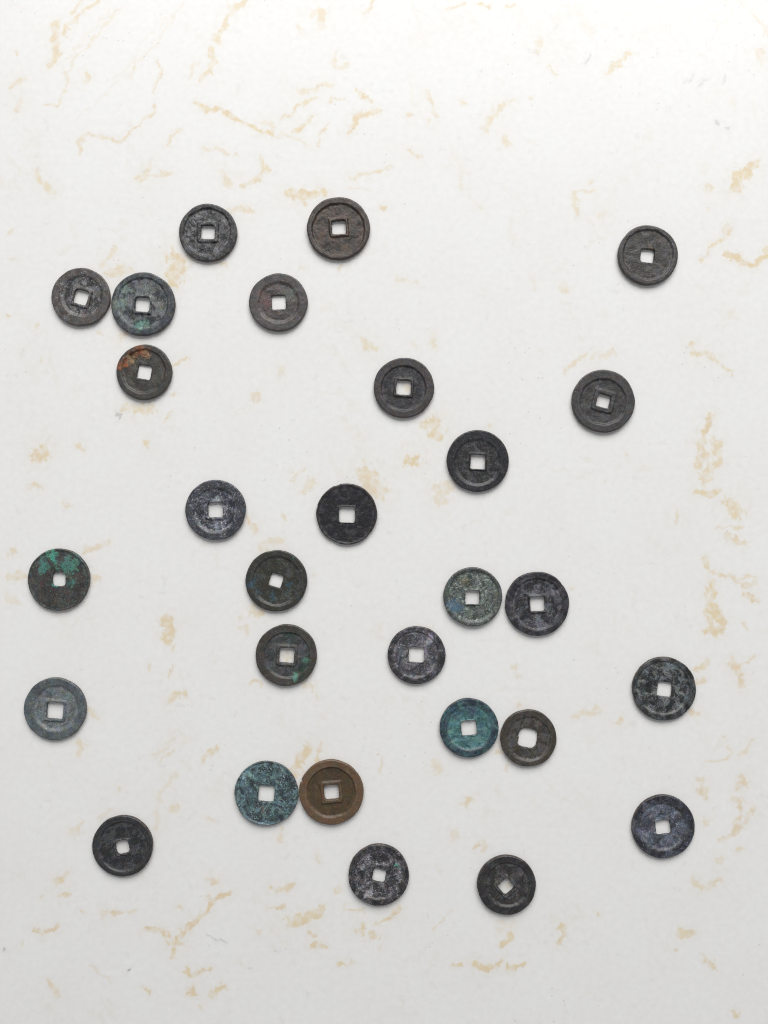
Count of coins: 28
